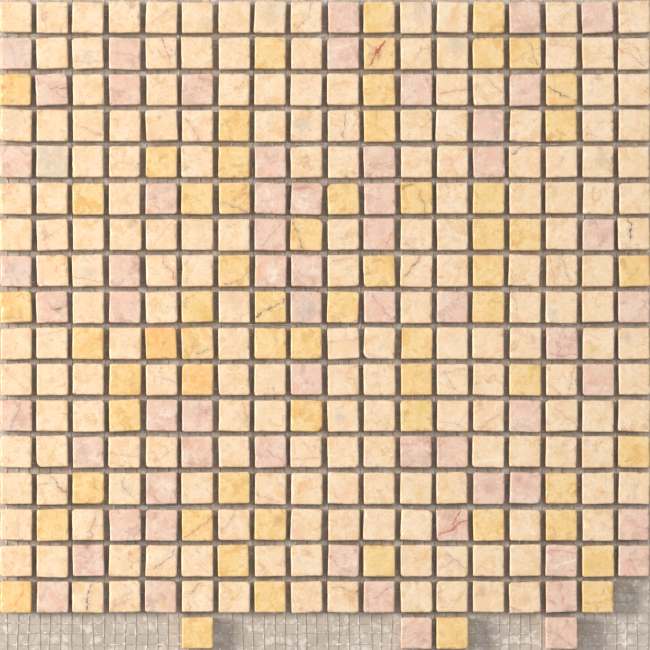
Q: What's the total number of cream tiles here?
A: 185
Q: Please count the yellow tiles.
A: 62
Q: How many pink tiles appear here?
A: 62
